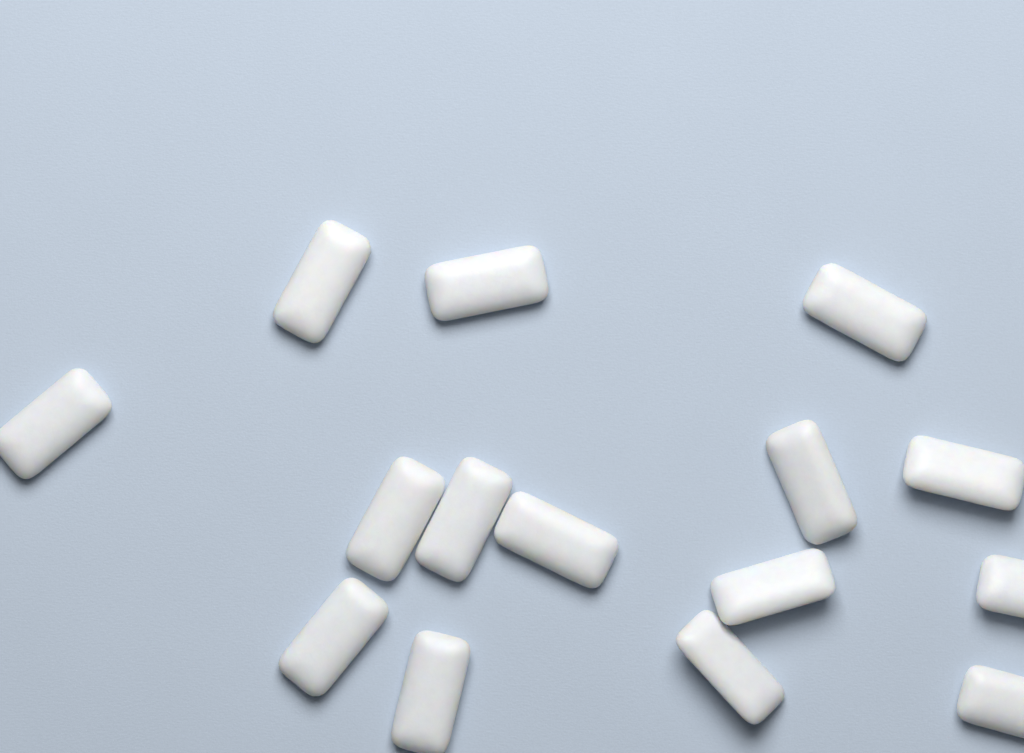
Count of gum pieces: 15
